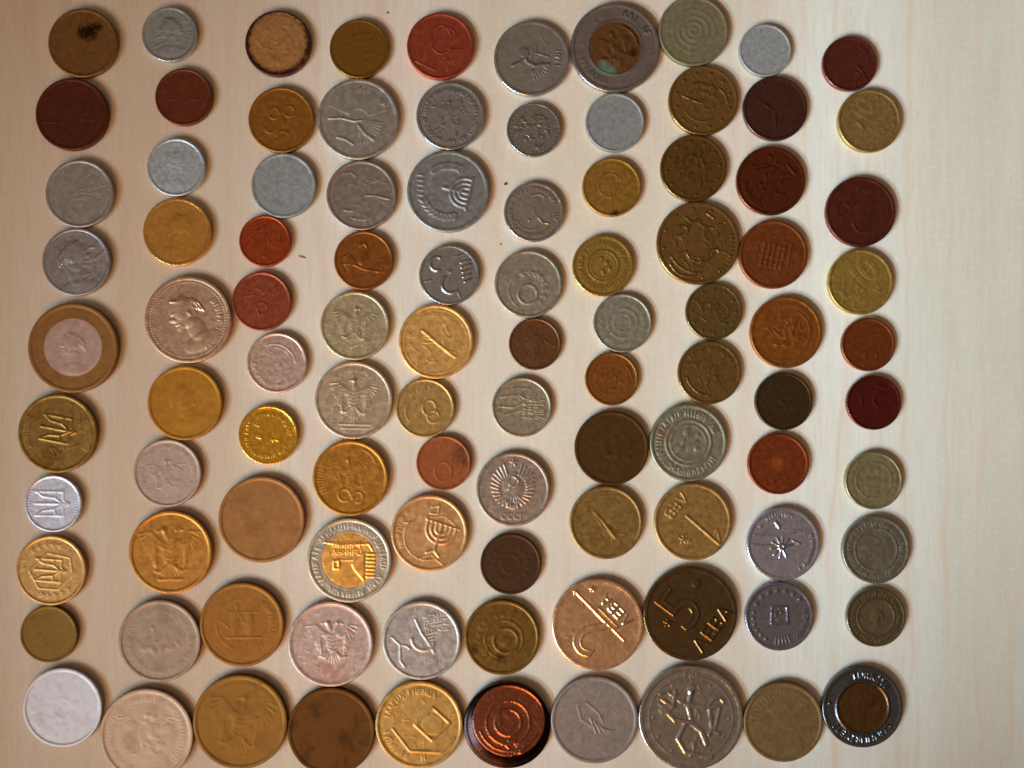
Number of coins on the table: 100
